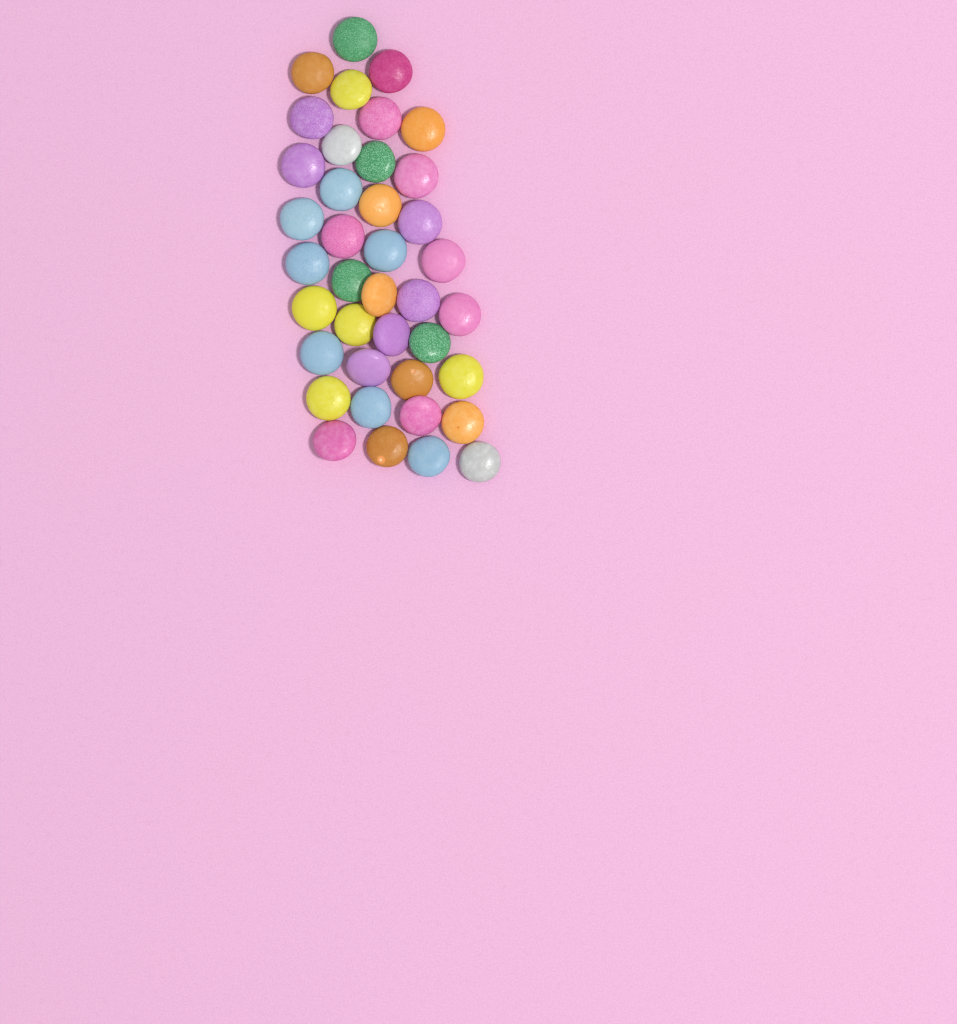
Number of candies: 39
